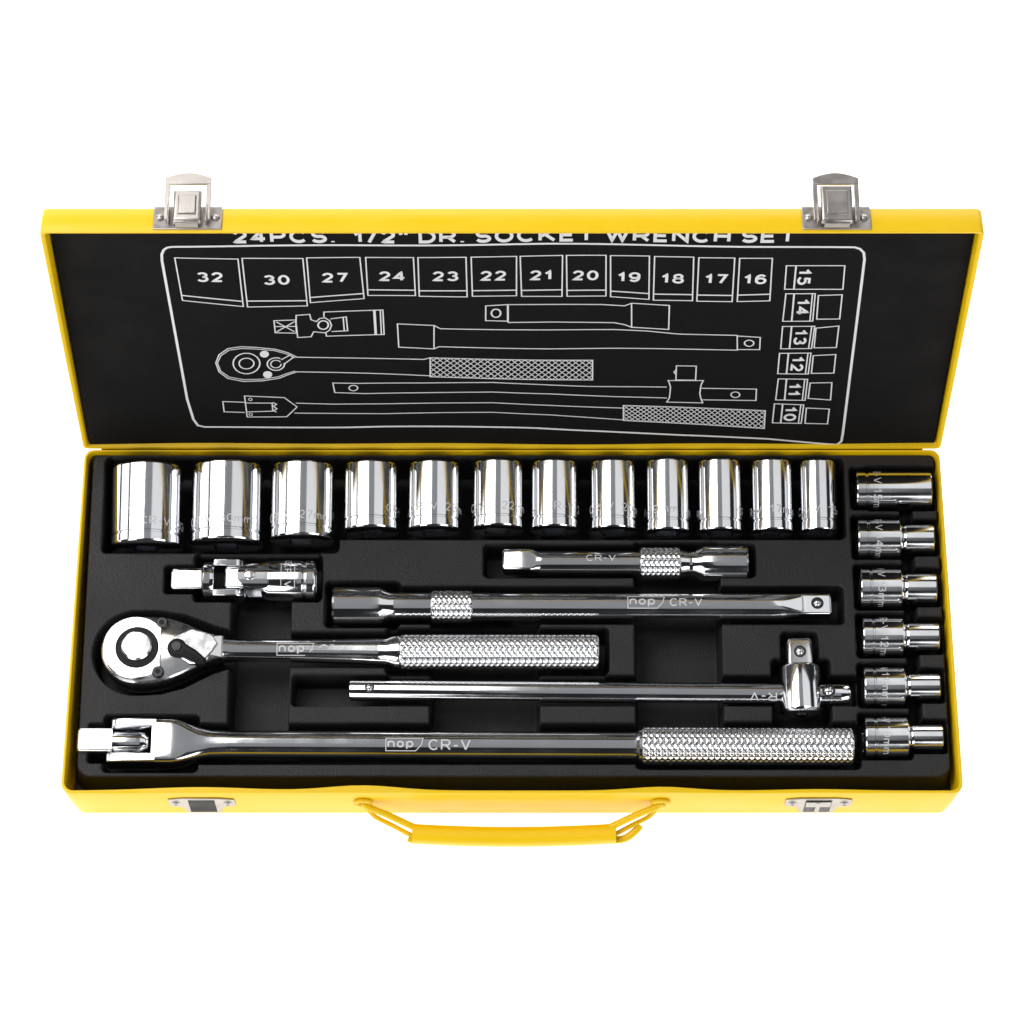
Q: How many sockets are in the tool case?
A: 18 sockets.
